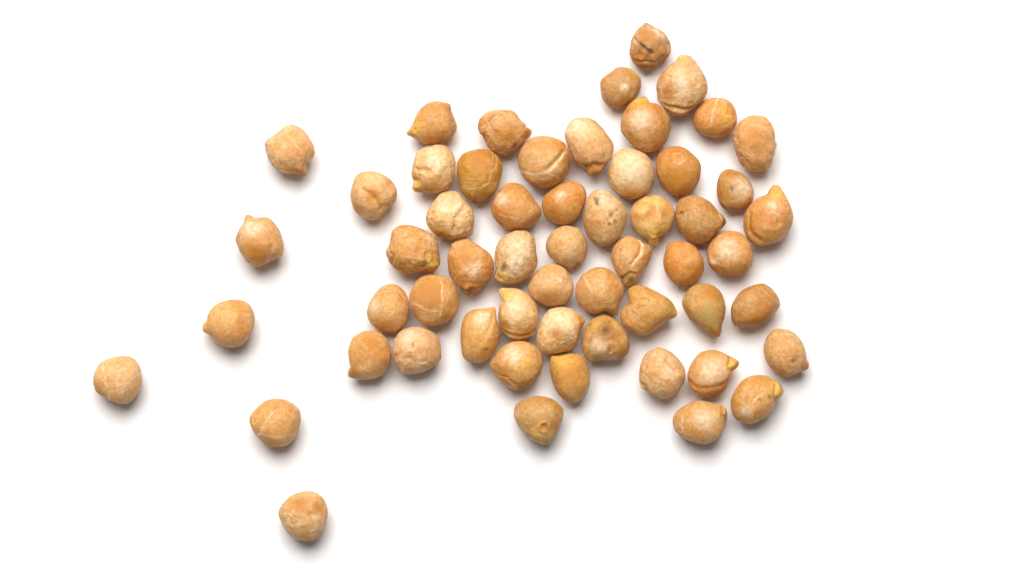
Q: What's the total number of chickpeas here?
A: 57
